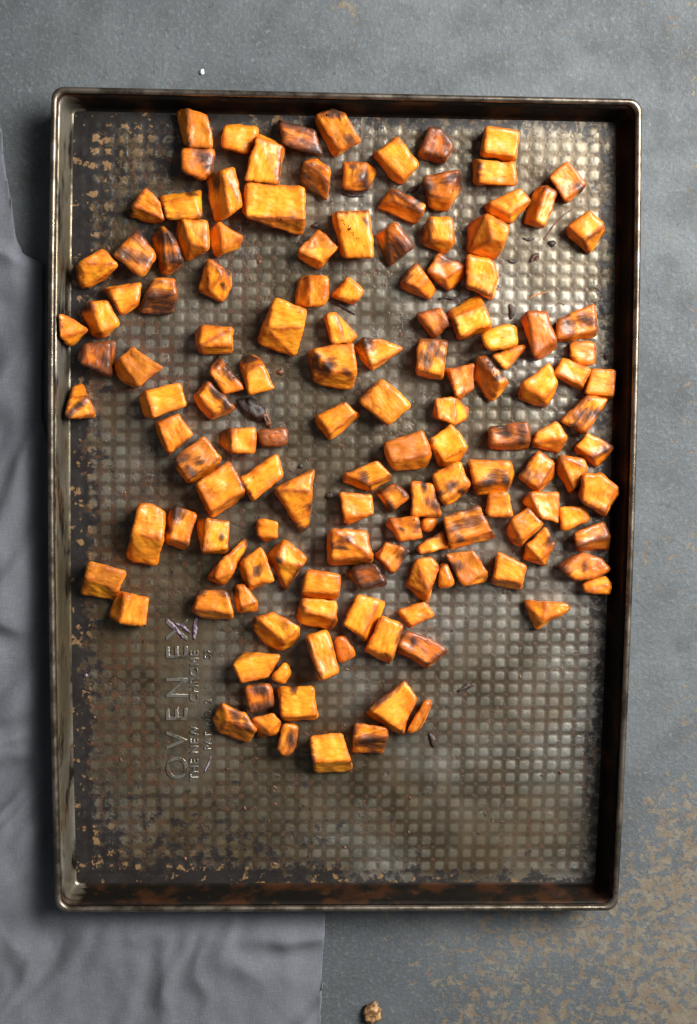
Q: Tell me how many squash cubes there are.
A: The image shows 143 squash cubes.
